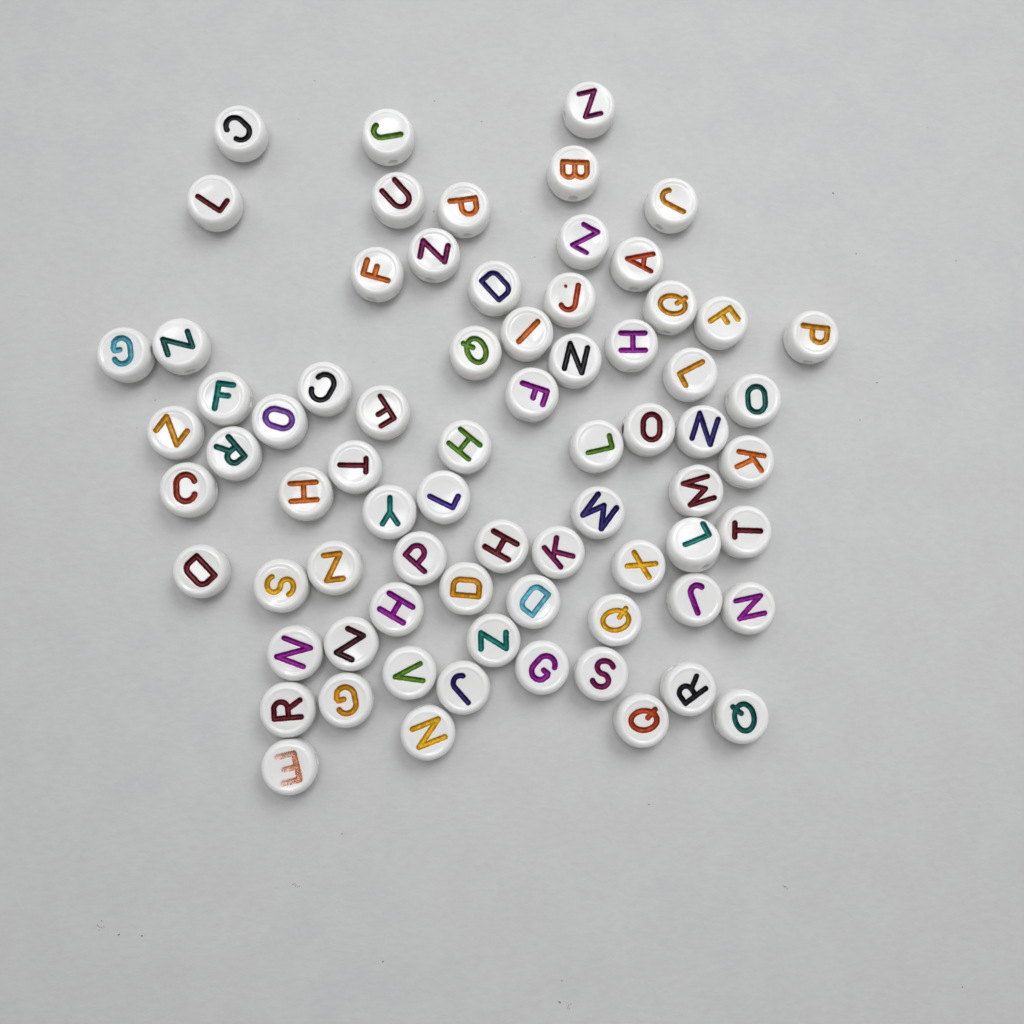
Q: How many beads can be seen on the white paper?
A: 73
